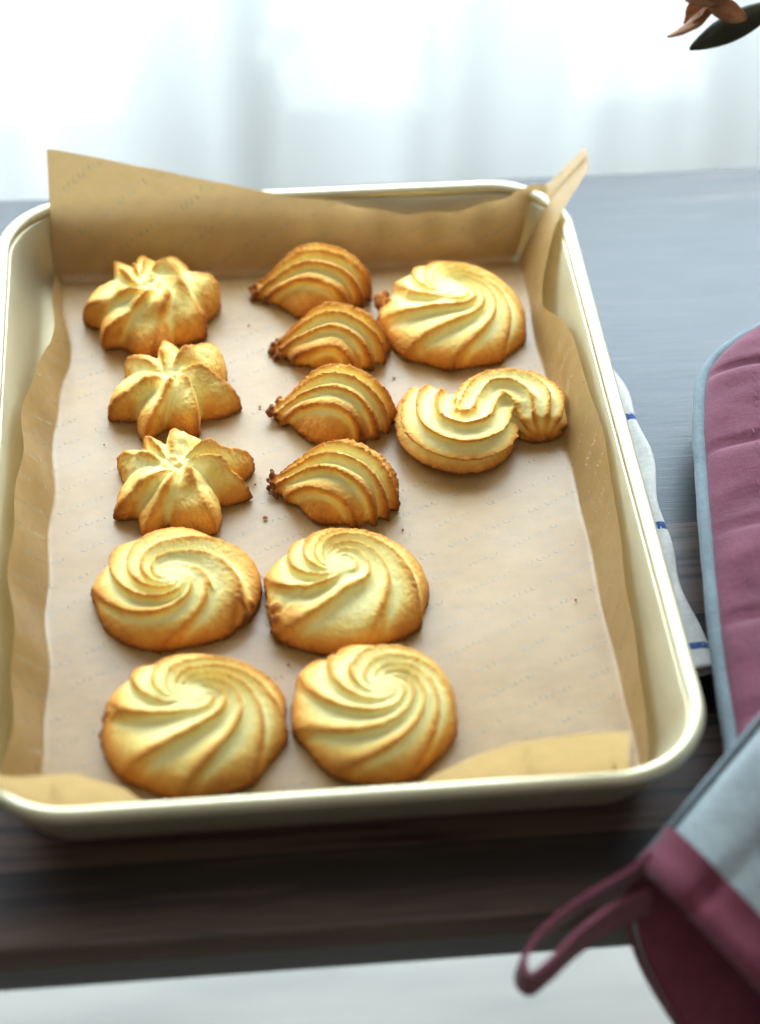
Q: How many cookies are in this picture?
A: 13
